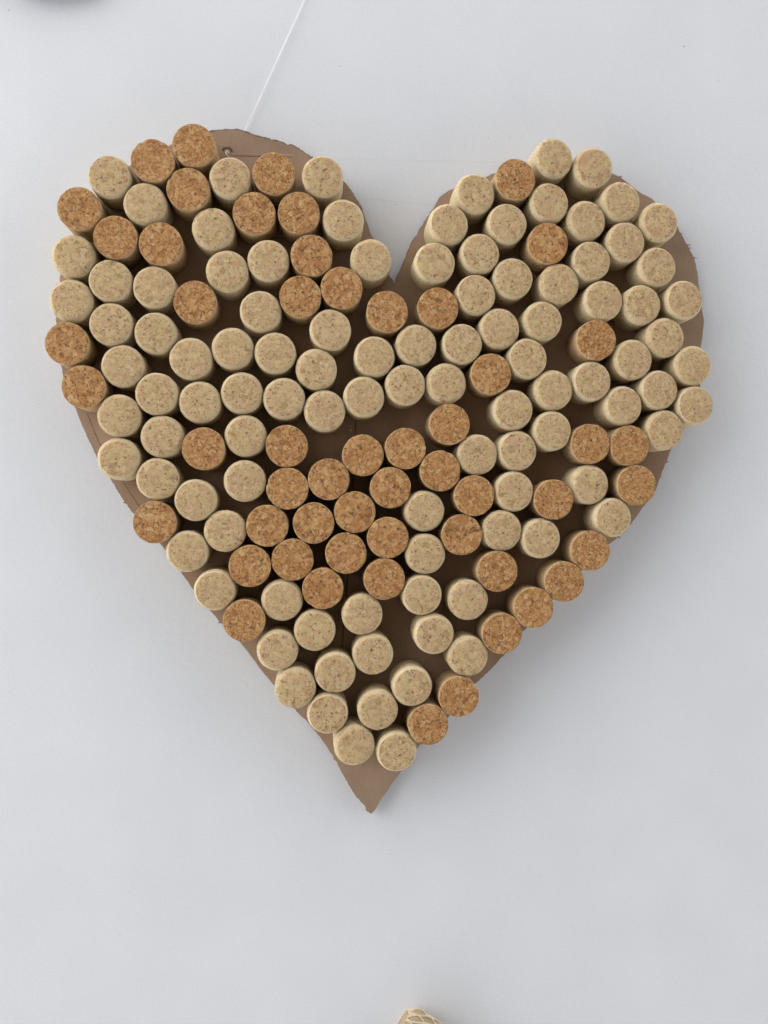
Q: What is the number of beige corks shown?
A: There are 102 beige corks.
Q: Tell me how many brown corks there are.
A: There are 54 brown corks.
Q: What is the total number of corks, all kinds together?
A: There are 156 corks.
